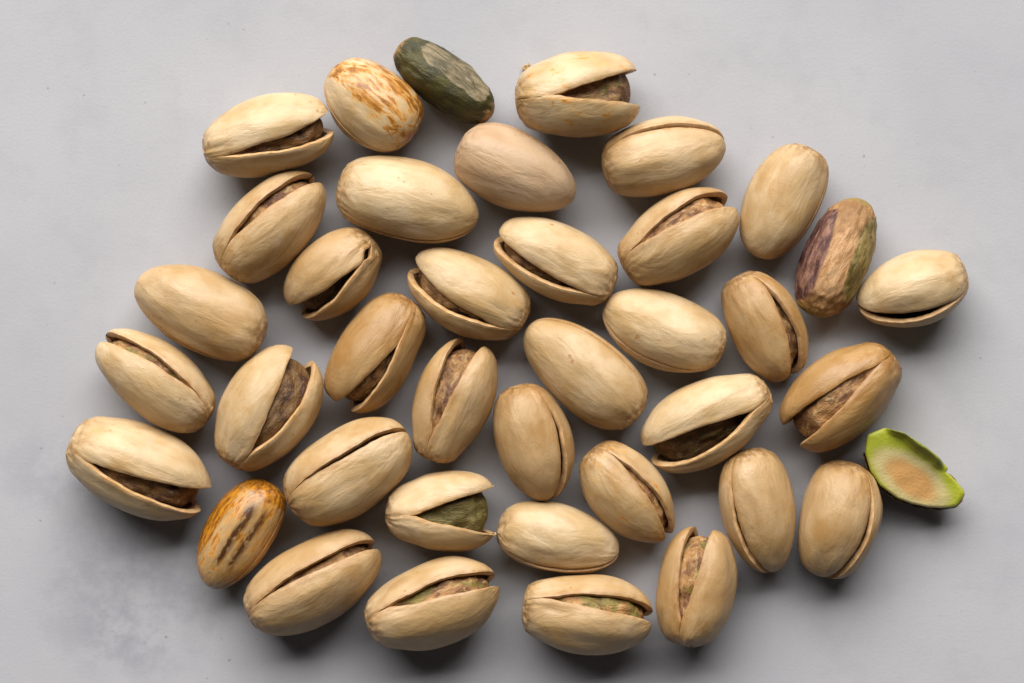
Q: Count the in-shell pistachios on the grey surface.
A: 36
